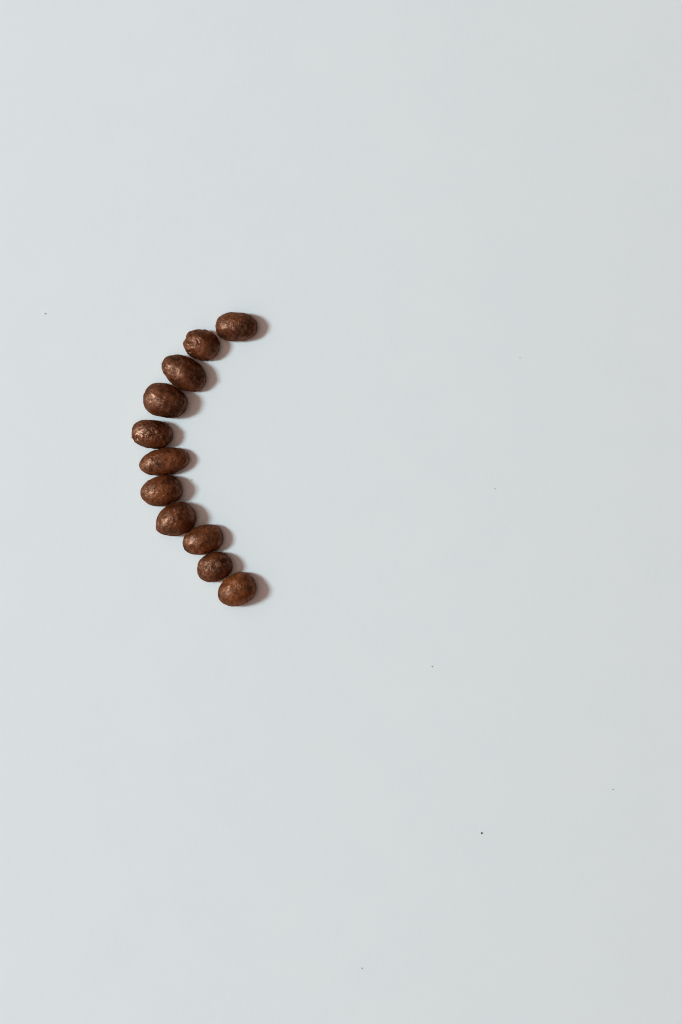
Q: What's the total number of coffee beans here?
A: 11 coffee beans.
